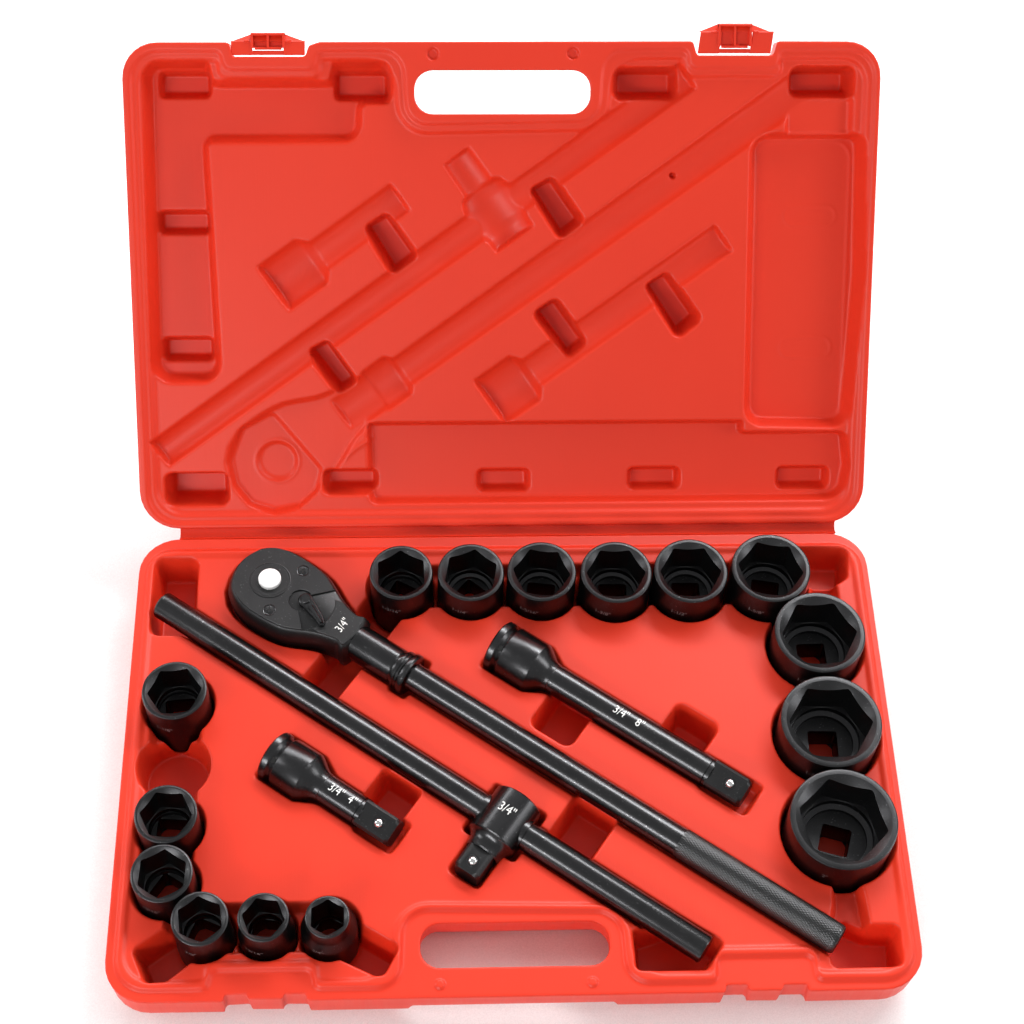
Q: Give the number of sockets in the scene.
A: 15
